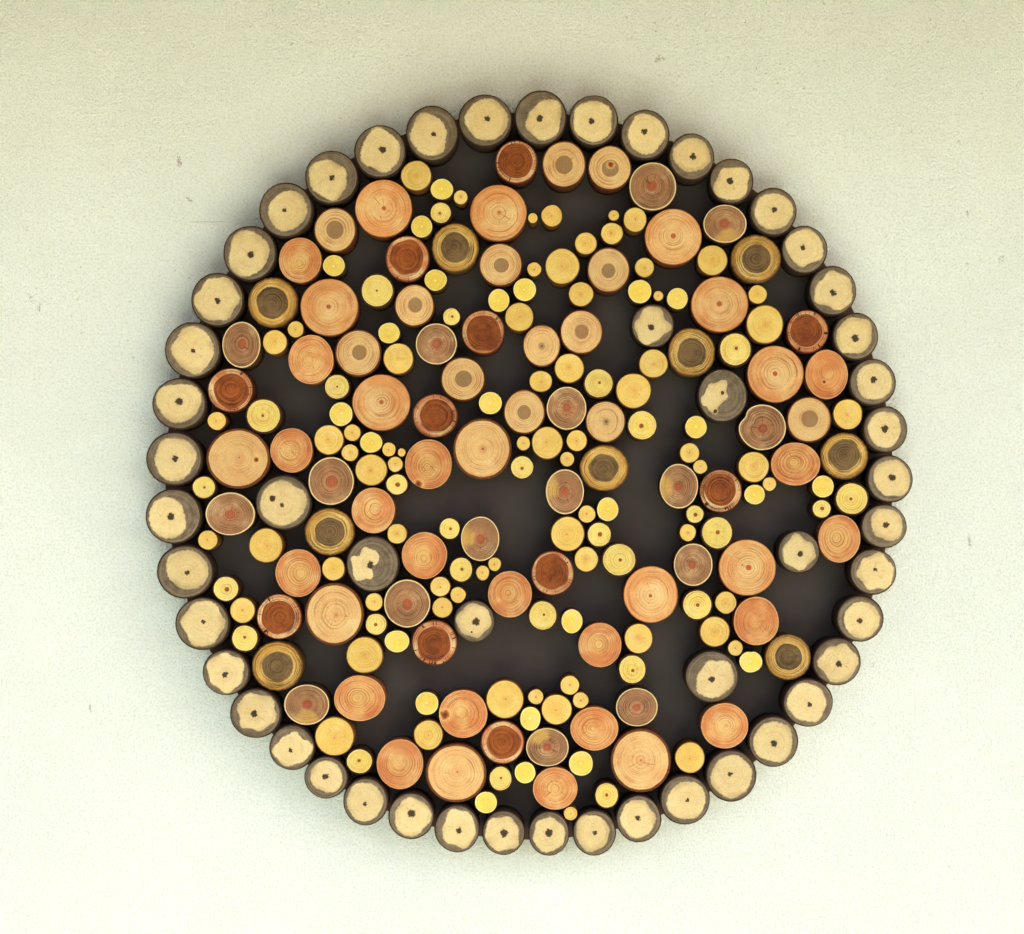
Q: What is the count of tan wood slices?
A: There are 46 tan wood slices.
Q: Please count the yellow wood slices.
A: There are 122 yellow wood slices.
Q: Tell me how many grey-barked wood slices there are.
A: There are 51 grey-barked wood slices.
